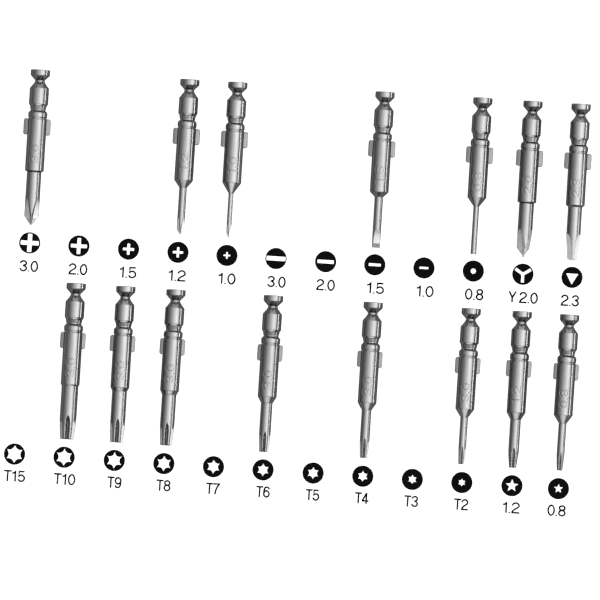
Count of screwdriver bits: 15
